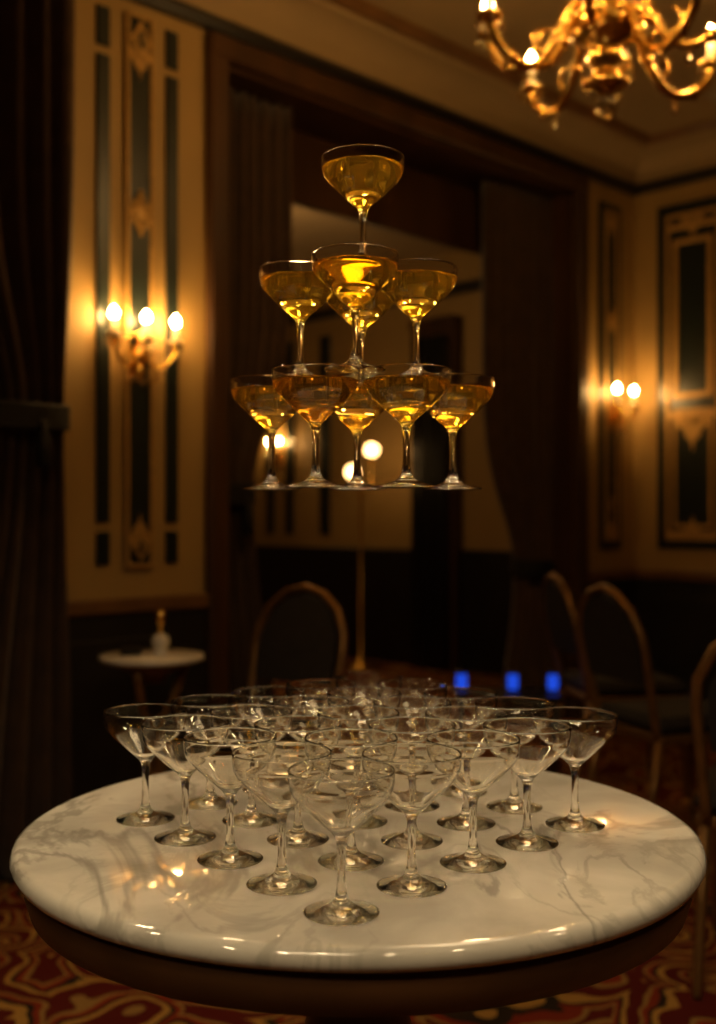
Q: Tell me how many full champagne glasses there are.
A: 10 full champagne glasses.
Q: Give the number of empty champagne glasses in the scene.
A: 25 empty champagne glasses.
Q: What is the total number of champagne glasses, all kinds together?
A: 35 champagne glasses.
